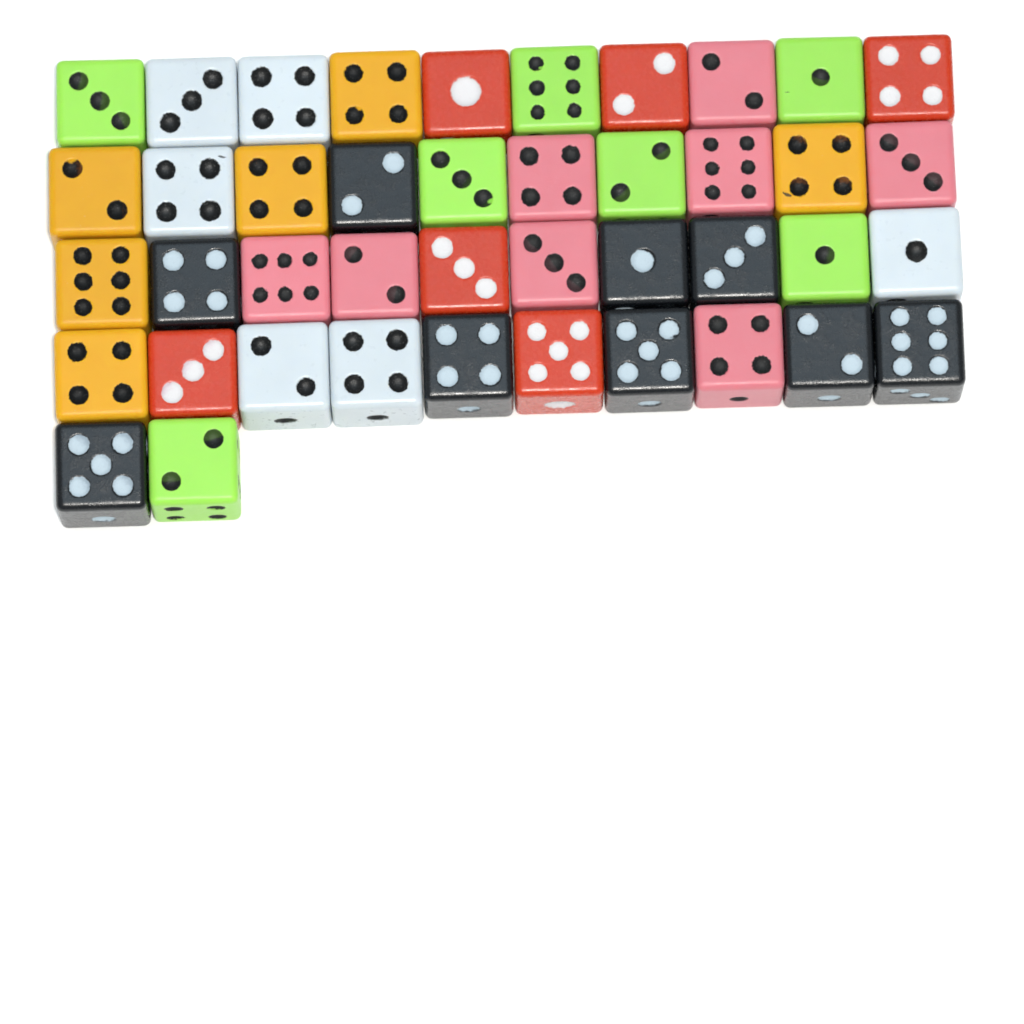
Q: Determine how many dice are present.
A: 42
